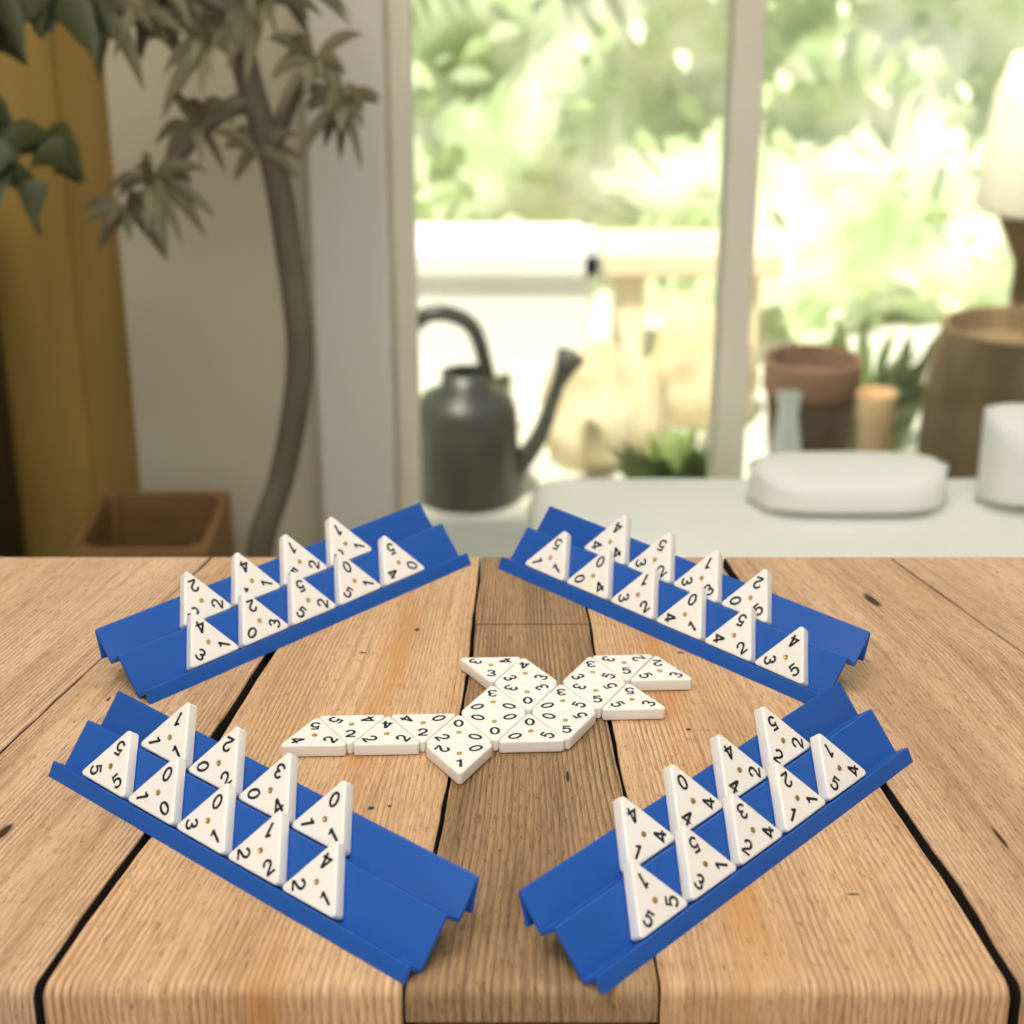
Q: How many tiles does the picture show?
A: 56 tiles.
